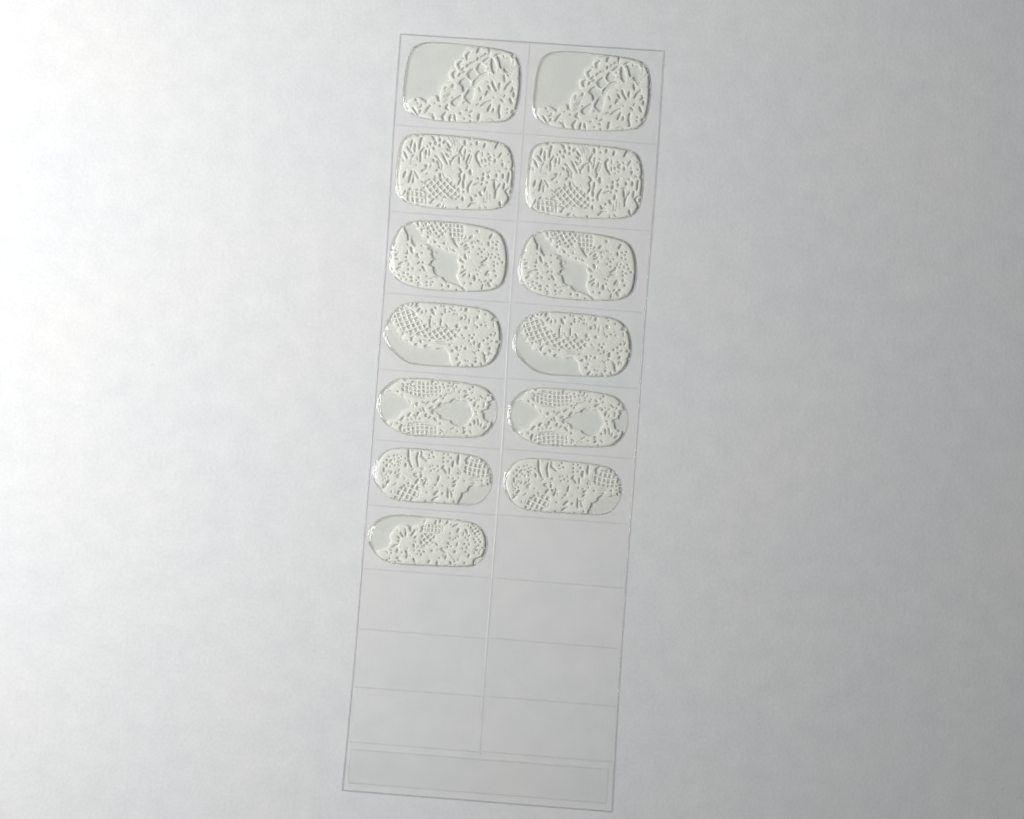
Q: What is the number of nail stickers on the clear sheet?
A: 13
